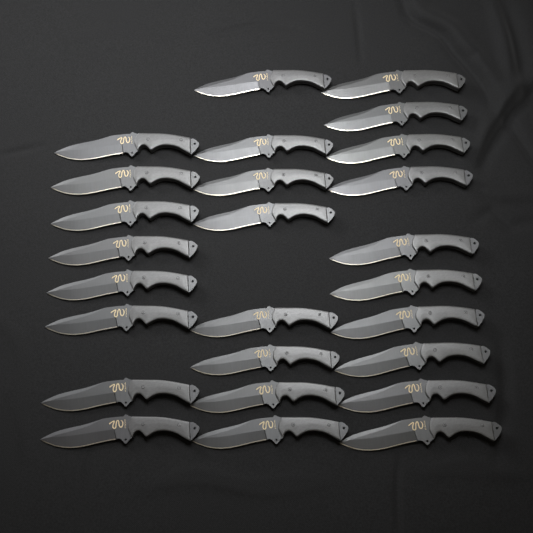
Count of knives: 26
